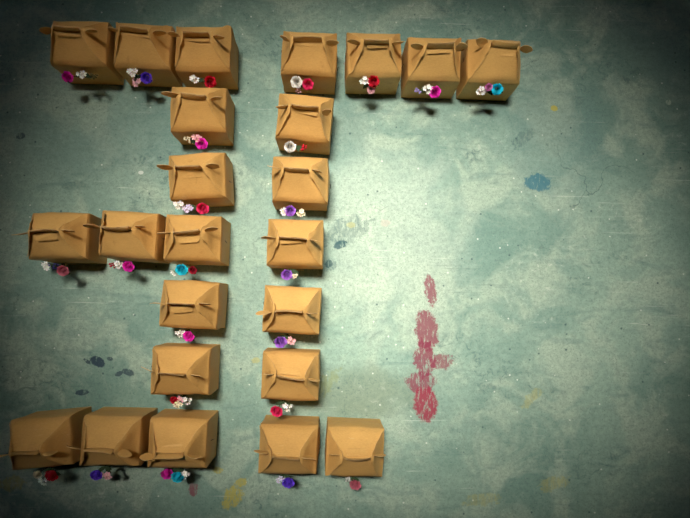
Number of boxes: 24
